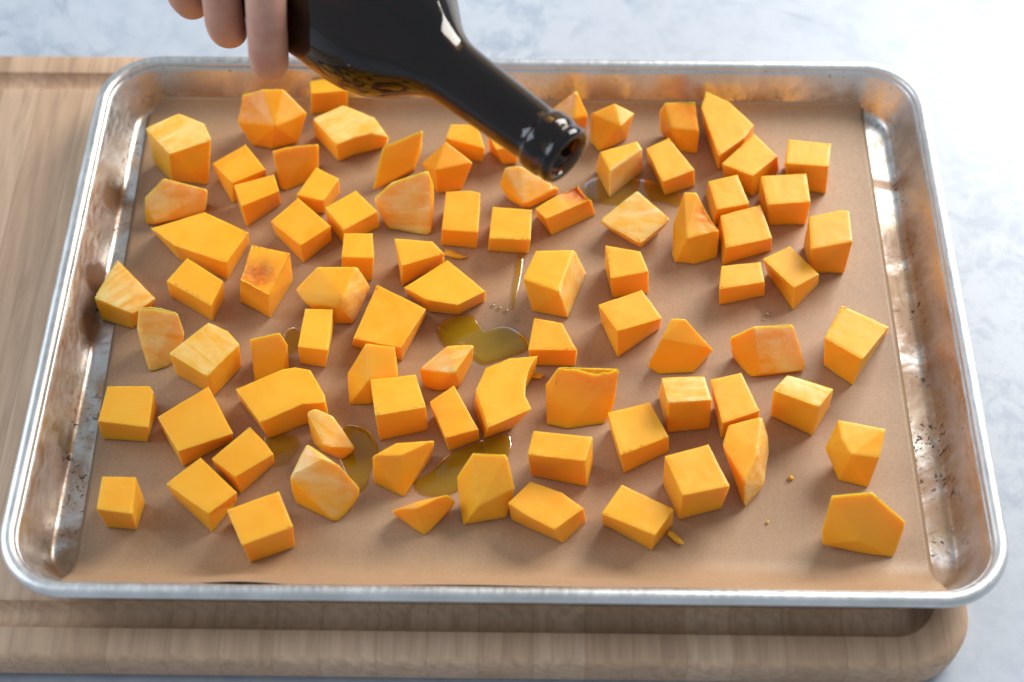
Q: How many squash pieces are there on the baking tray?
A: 85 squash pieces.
